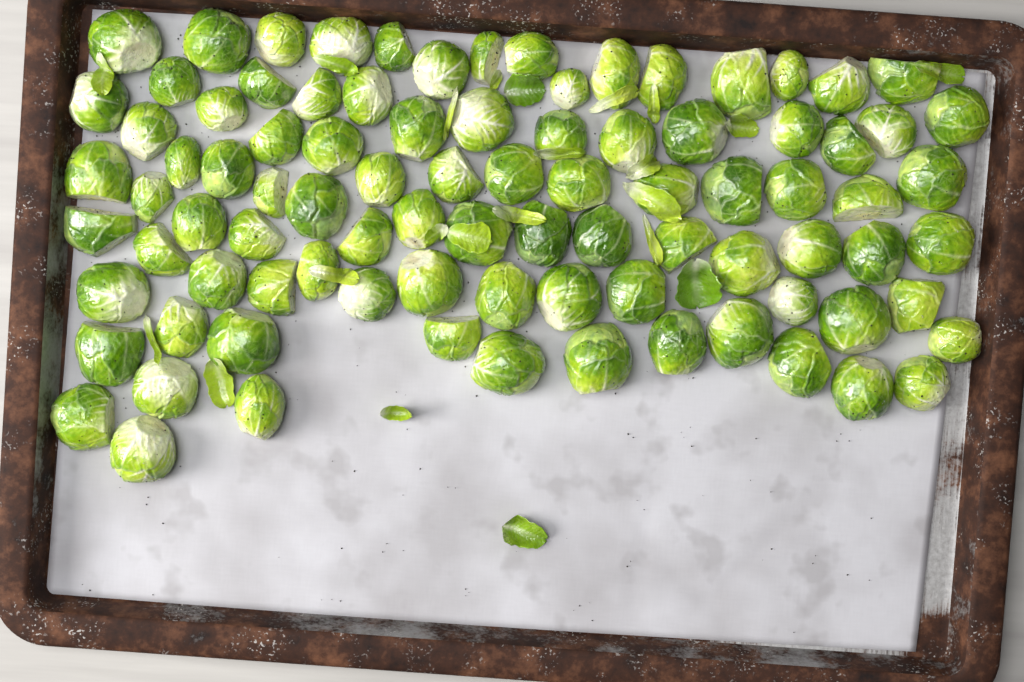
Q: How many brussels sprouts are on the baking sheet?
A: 90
